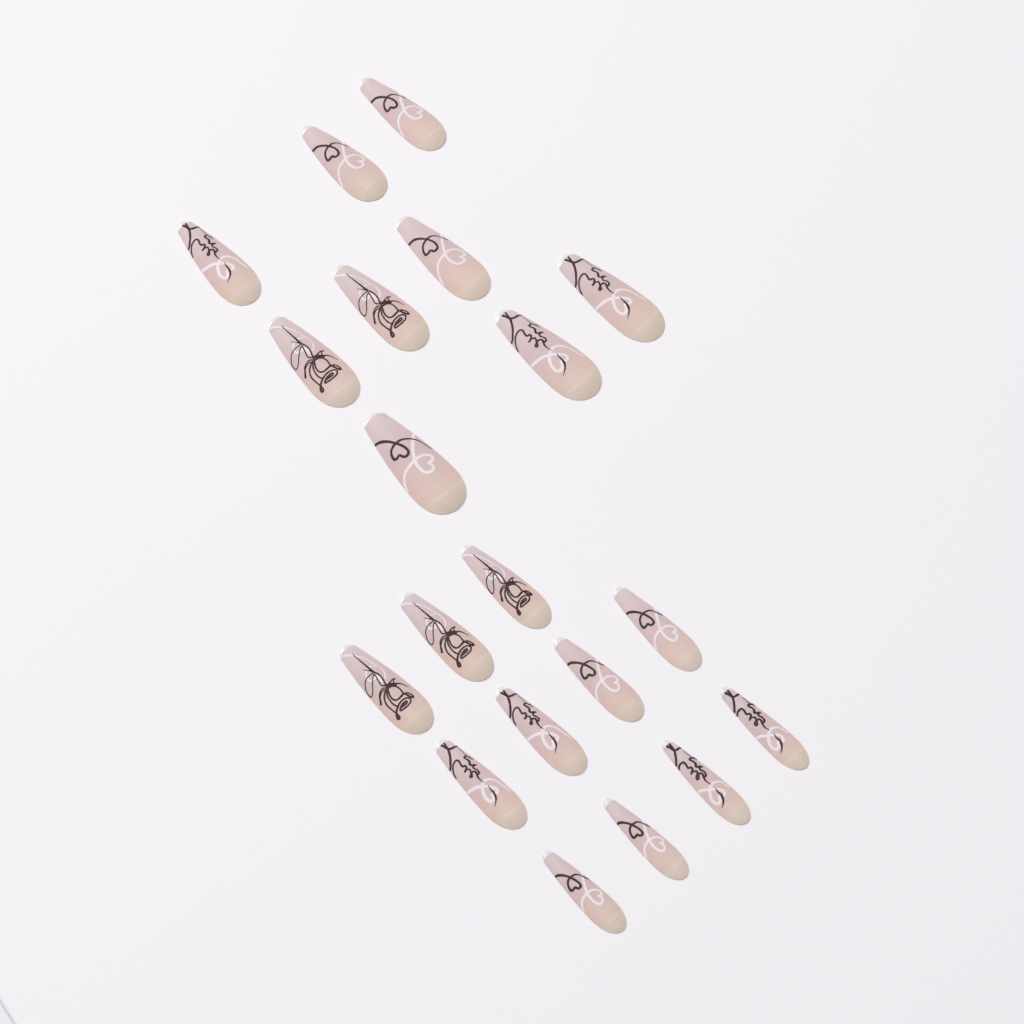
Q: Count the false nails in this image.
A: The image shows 20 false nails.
